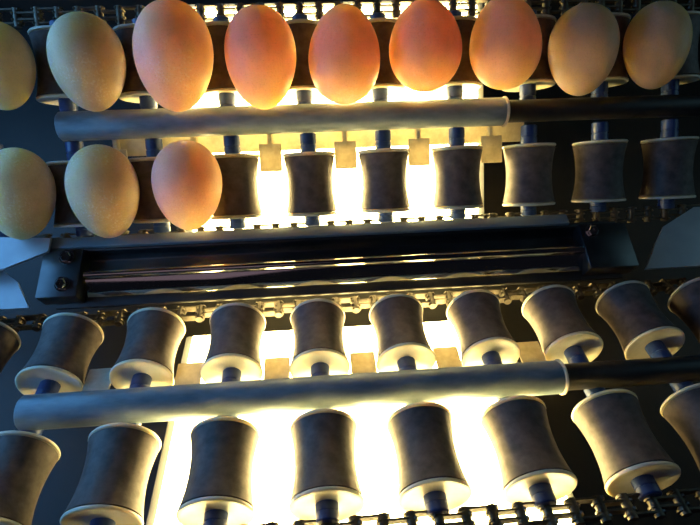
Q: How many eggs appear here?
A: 12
